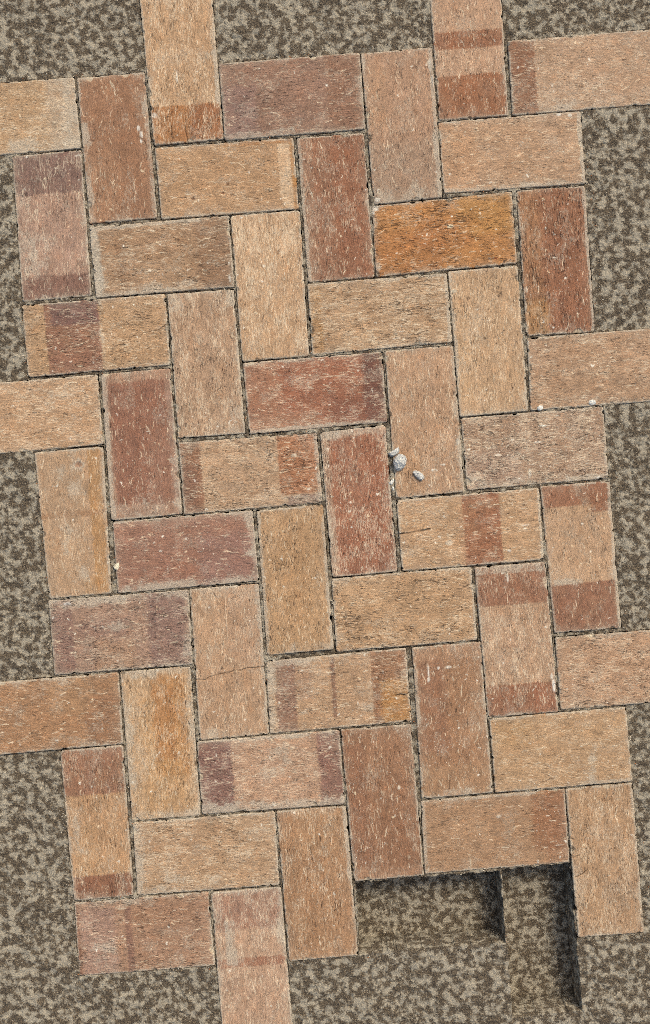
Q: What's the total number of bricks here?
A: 51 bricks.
